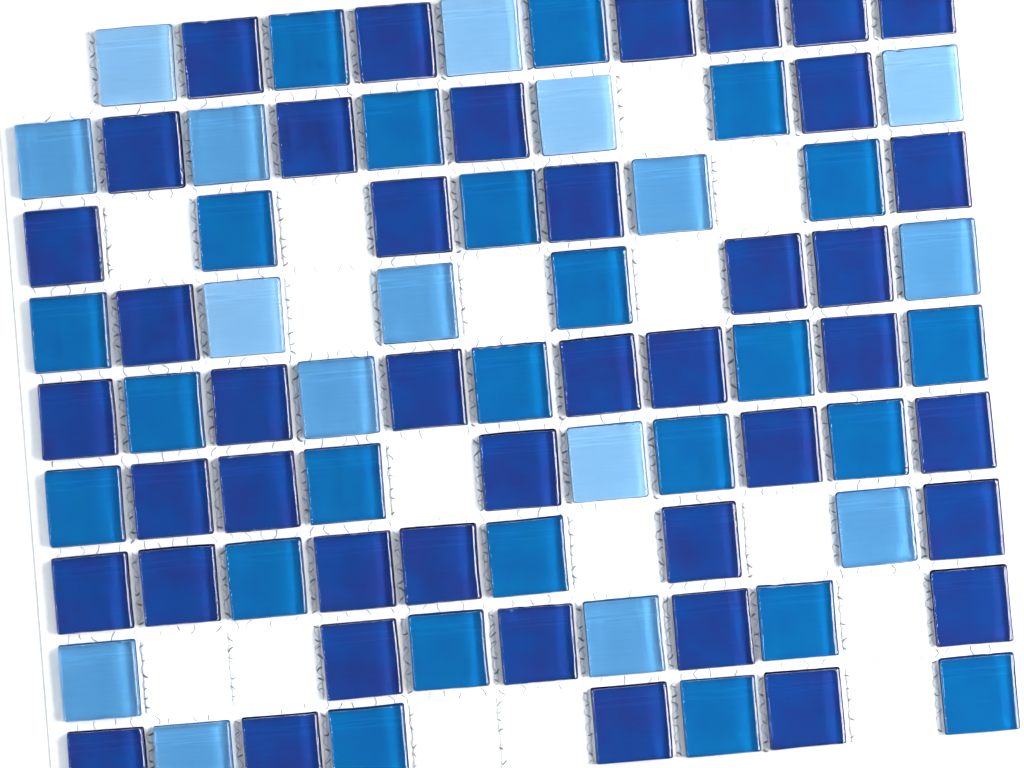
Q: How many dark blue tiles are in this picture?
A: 42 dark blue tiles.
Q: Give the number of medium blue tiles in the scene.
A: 24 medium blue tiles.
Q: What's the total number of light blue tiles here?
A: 16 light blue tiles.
